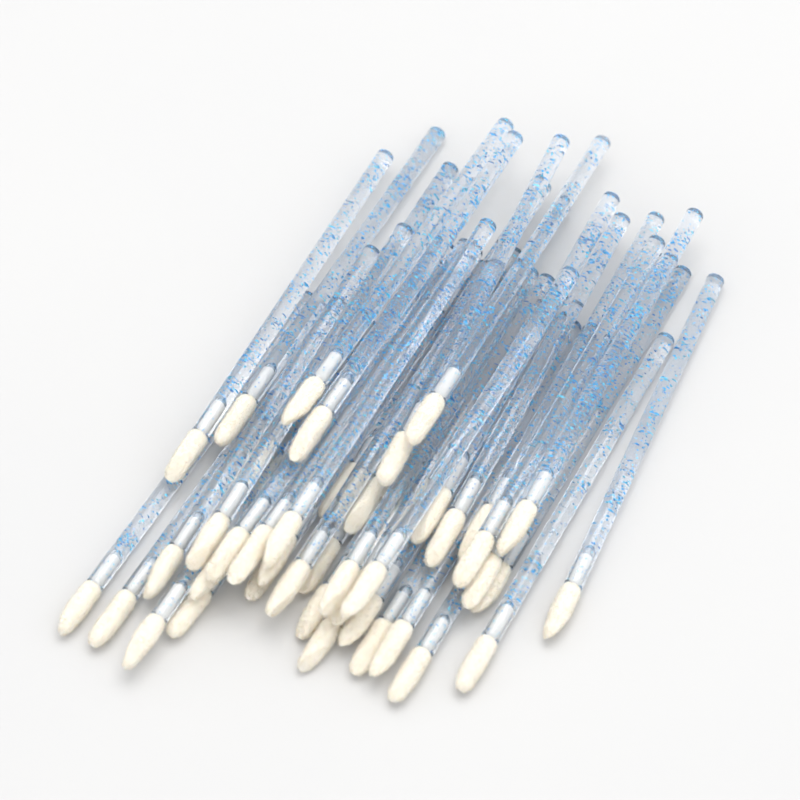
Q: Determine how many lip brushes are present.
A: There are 41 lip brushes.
